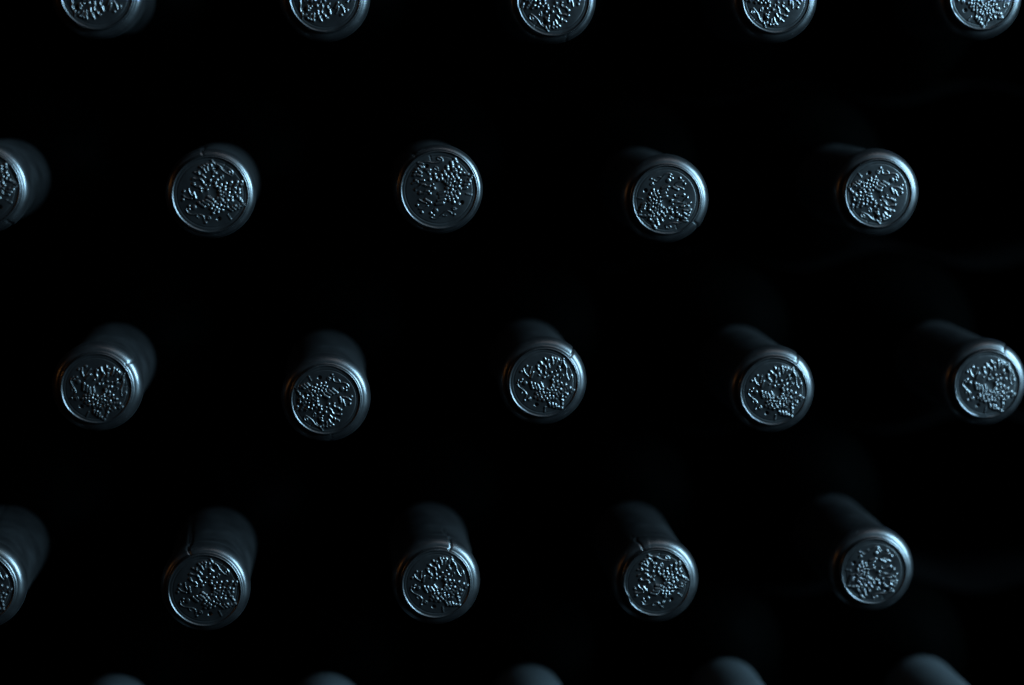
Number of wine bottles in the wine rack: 25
